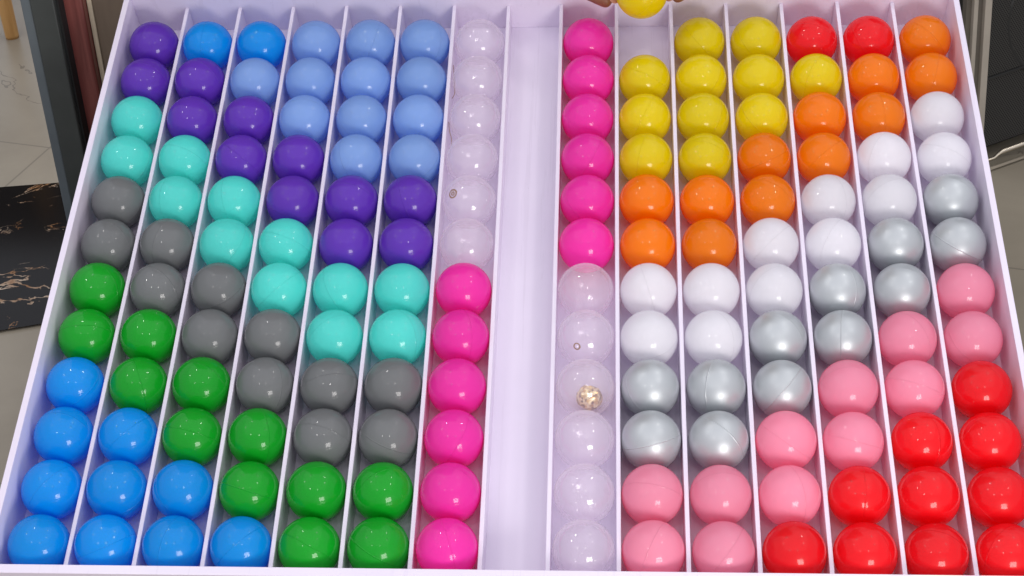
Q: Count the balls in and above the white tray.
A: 168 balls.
